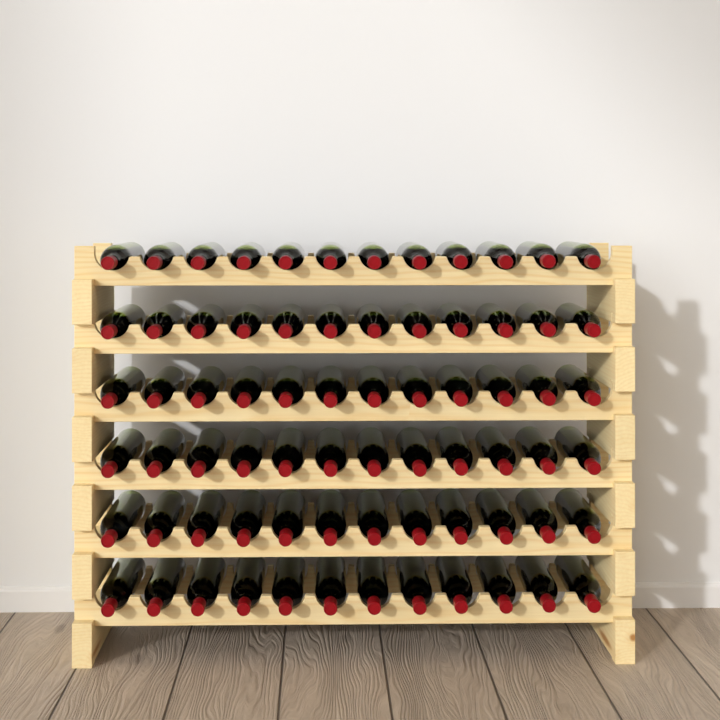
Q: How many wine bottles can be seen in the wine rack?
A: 72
